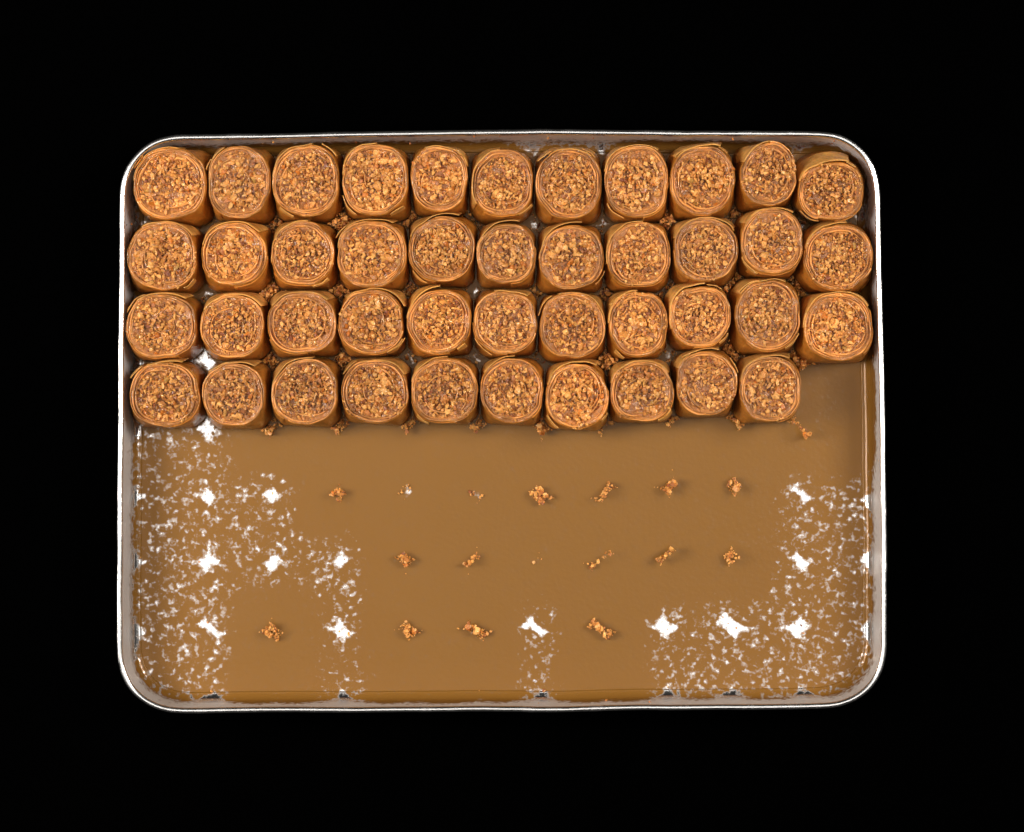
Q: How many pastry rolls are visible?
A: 43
